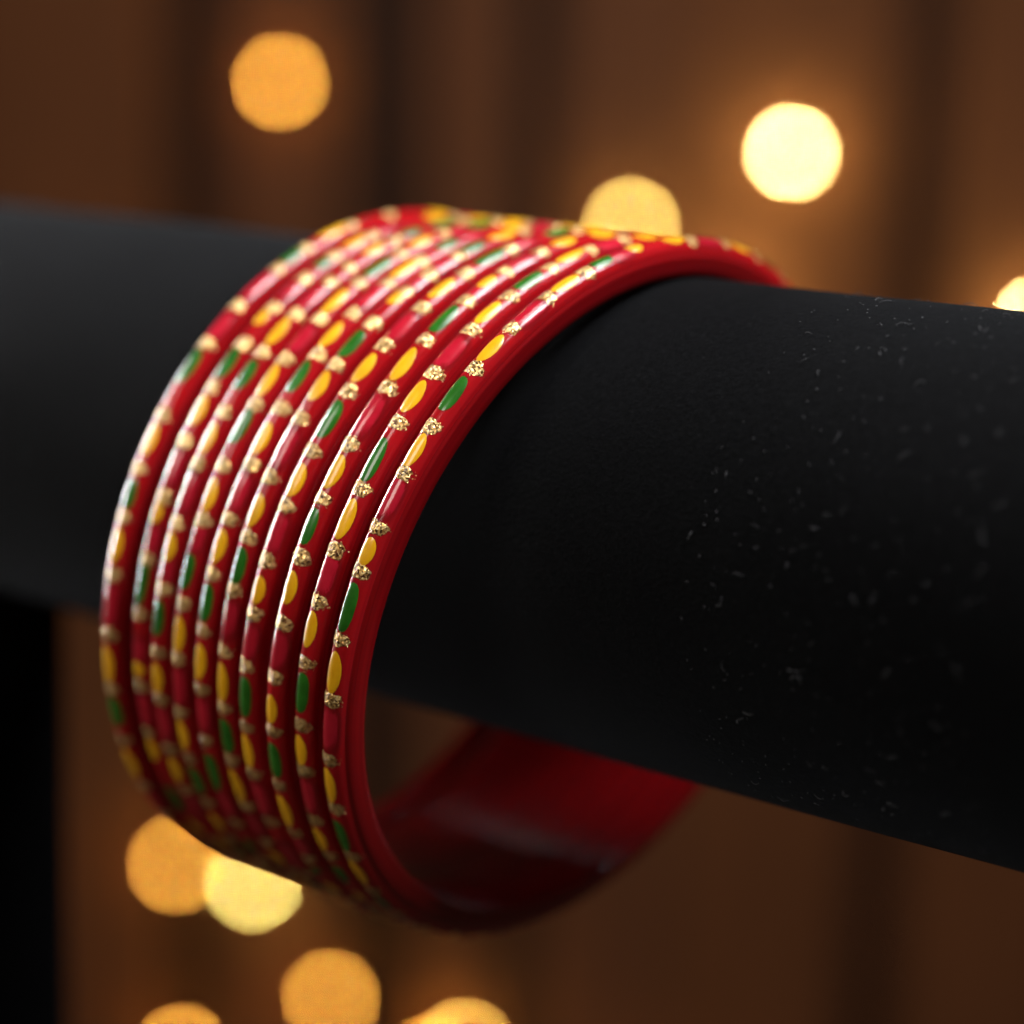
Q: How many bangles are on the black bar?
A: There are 10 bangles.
